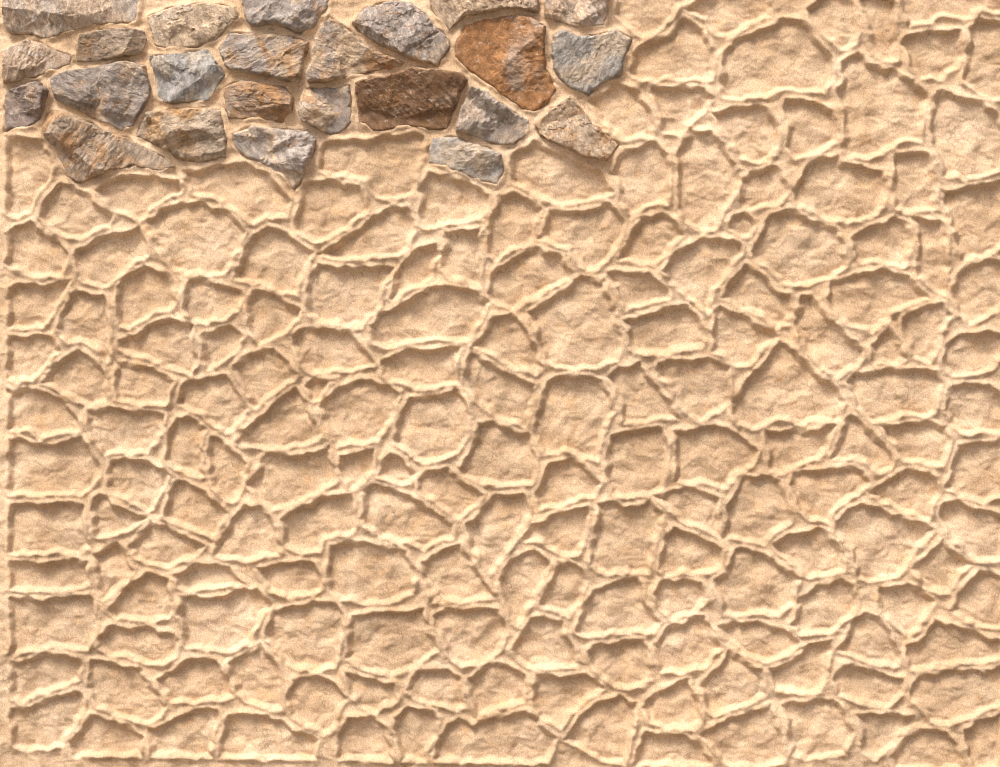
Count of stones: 24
